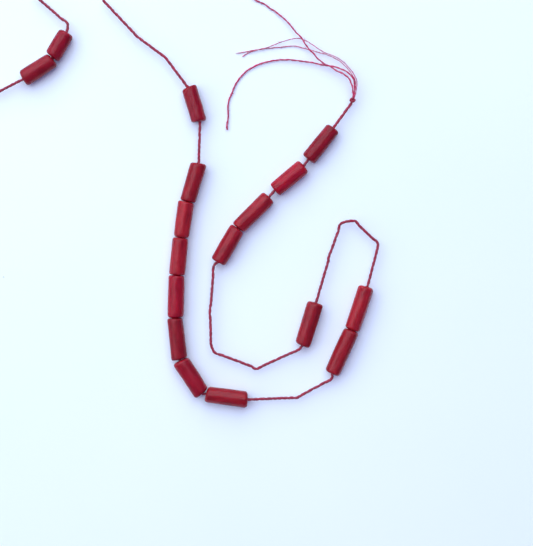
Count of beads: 17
